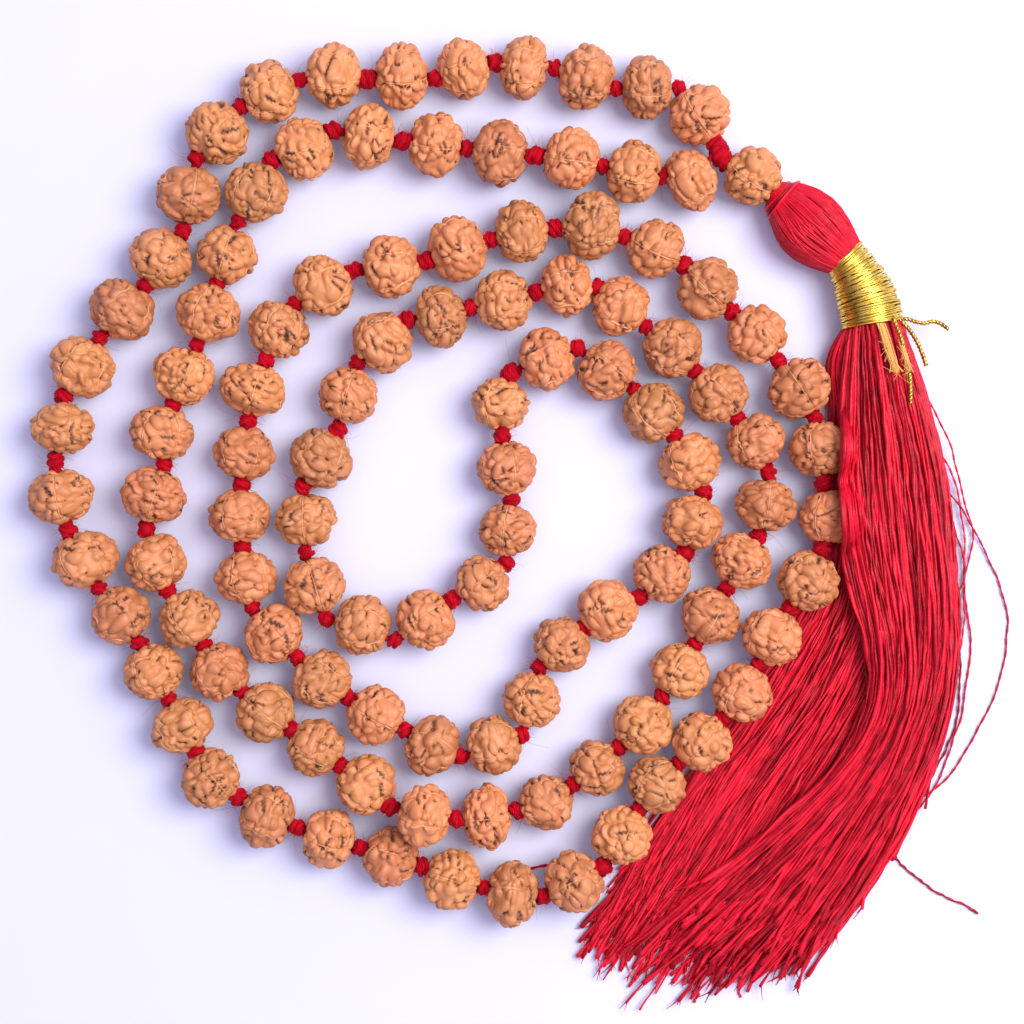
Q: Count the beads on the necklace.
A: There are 109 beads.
